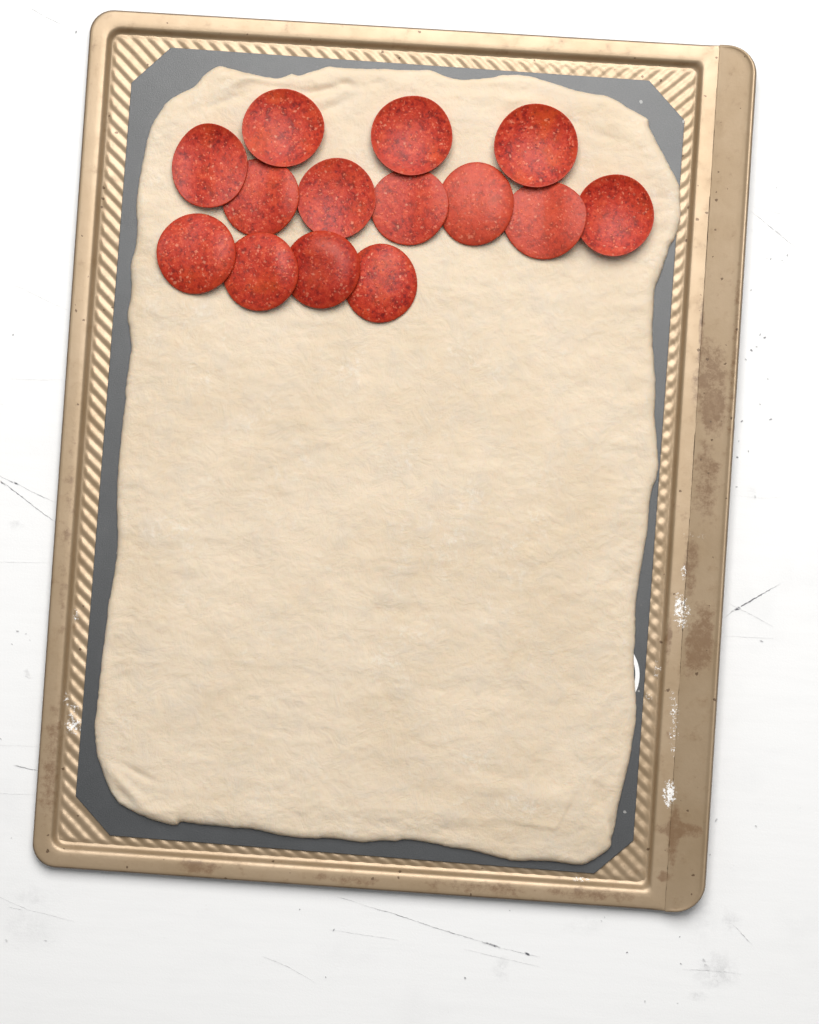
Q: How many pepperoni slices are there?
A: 14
